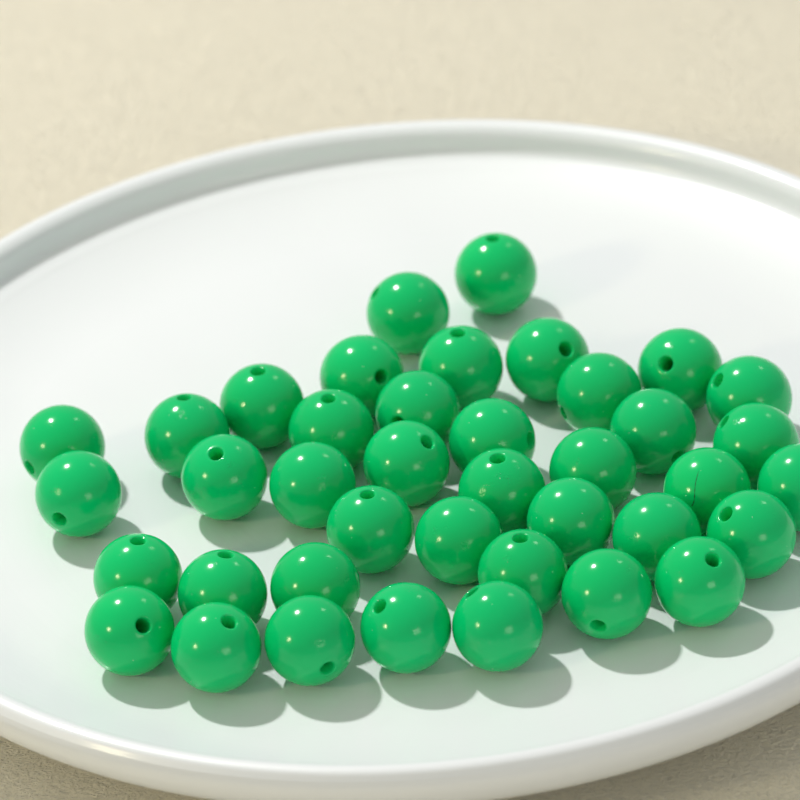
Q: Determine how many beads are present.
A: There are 40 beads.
